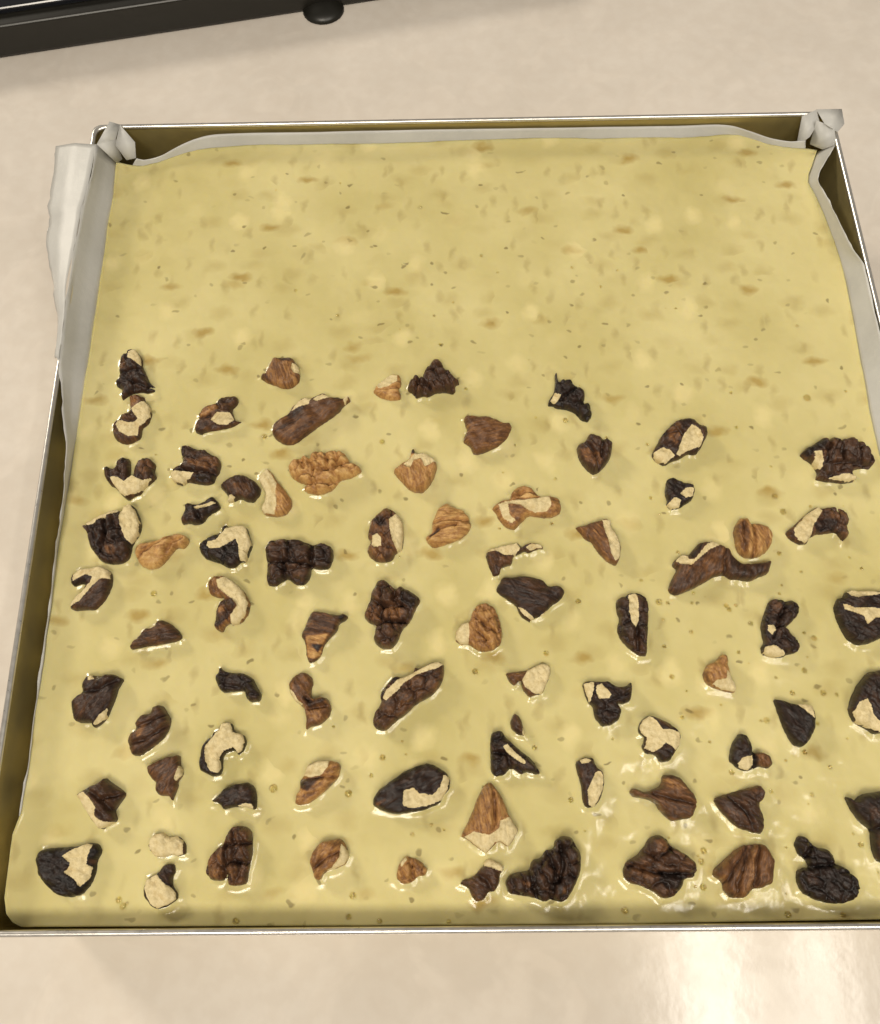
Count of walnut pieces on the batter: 78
